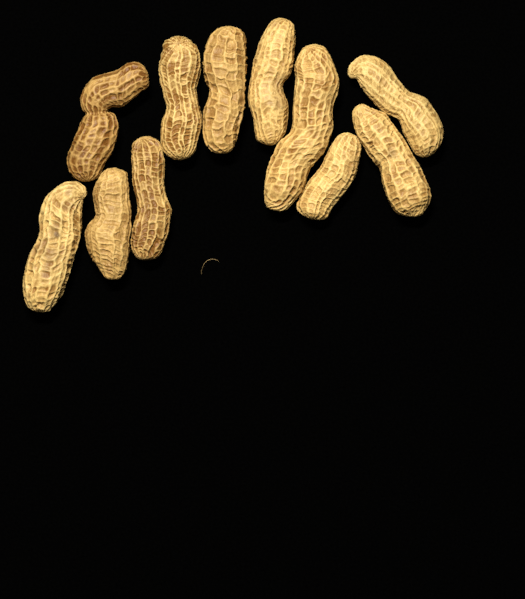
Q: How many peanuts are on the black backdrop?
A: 11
